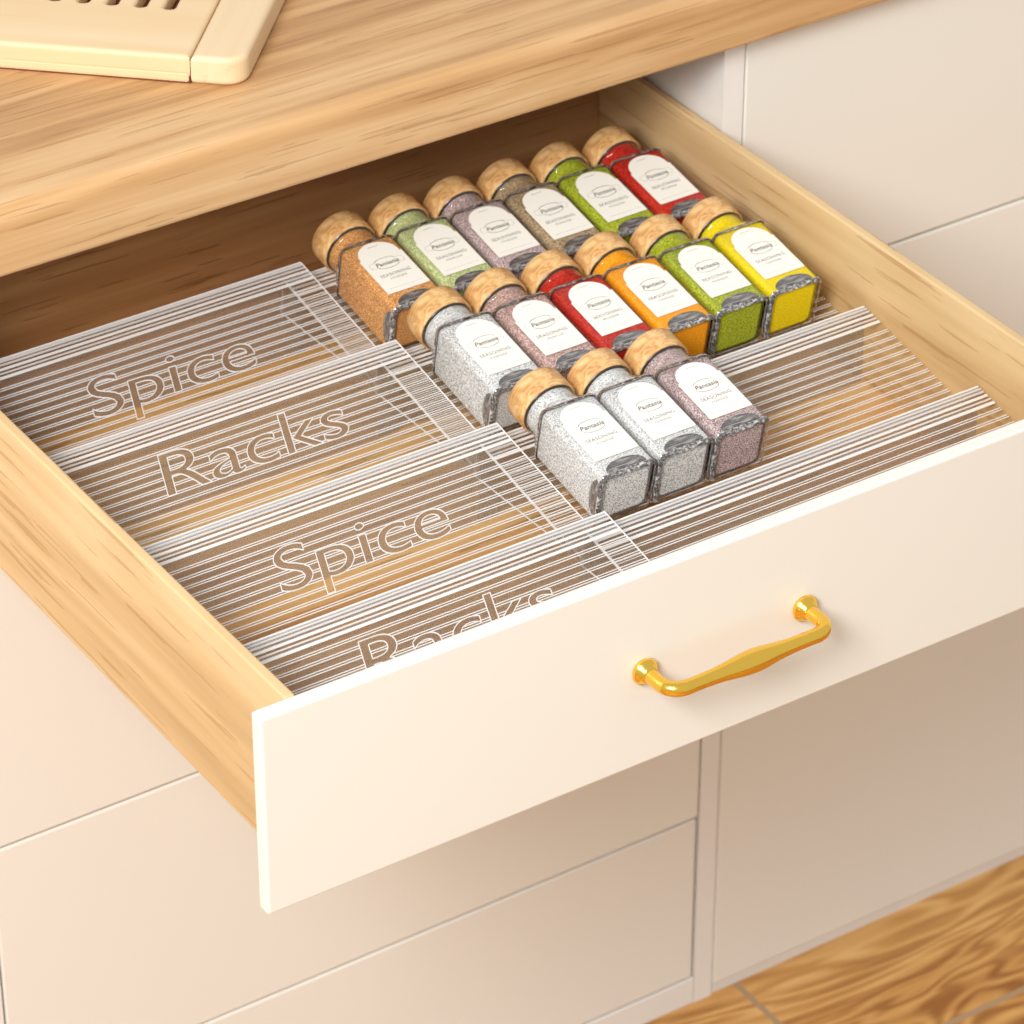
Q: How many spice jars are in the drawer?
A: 15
